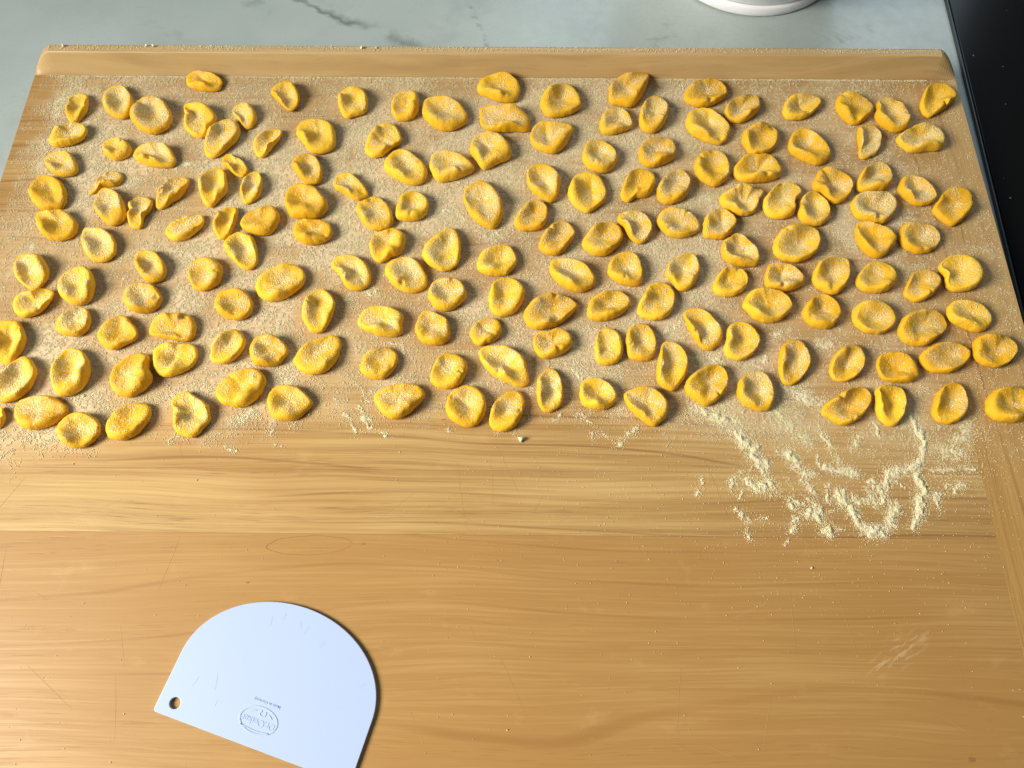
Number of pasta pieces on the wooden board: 166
